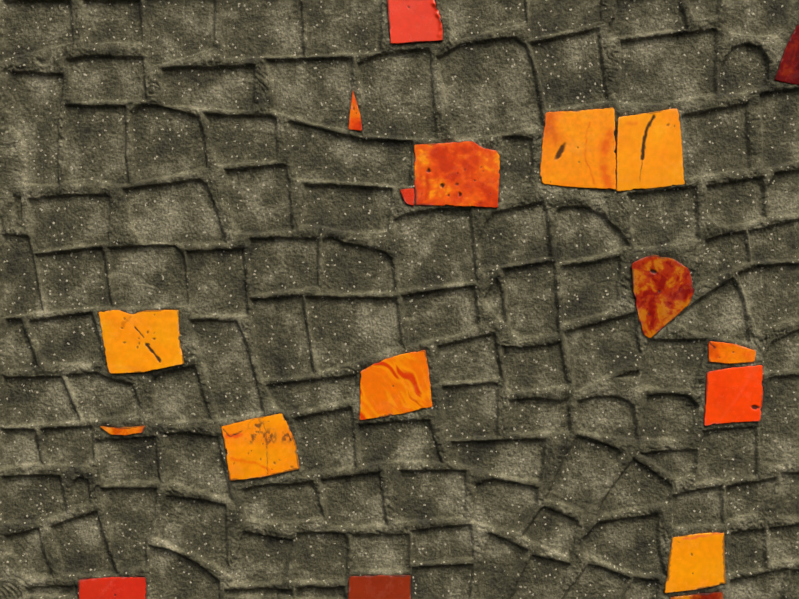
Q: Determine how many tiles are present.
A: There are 18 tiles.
